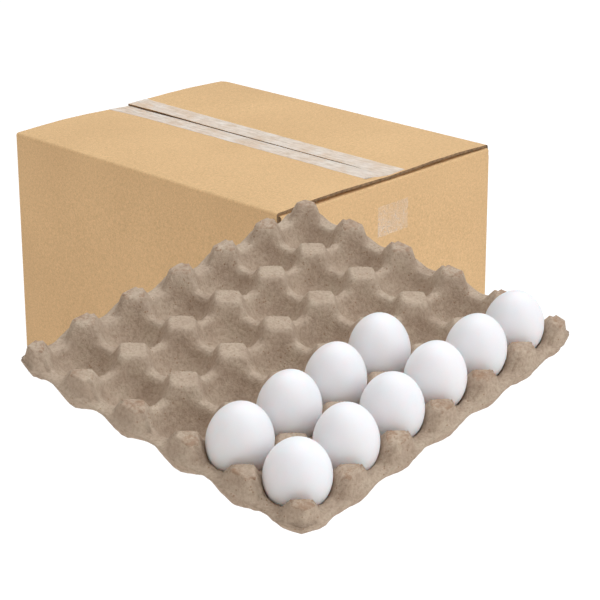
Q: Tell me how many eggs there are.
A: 10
